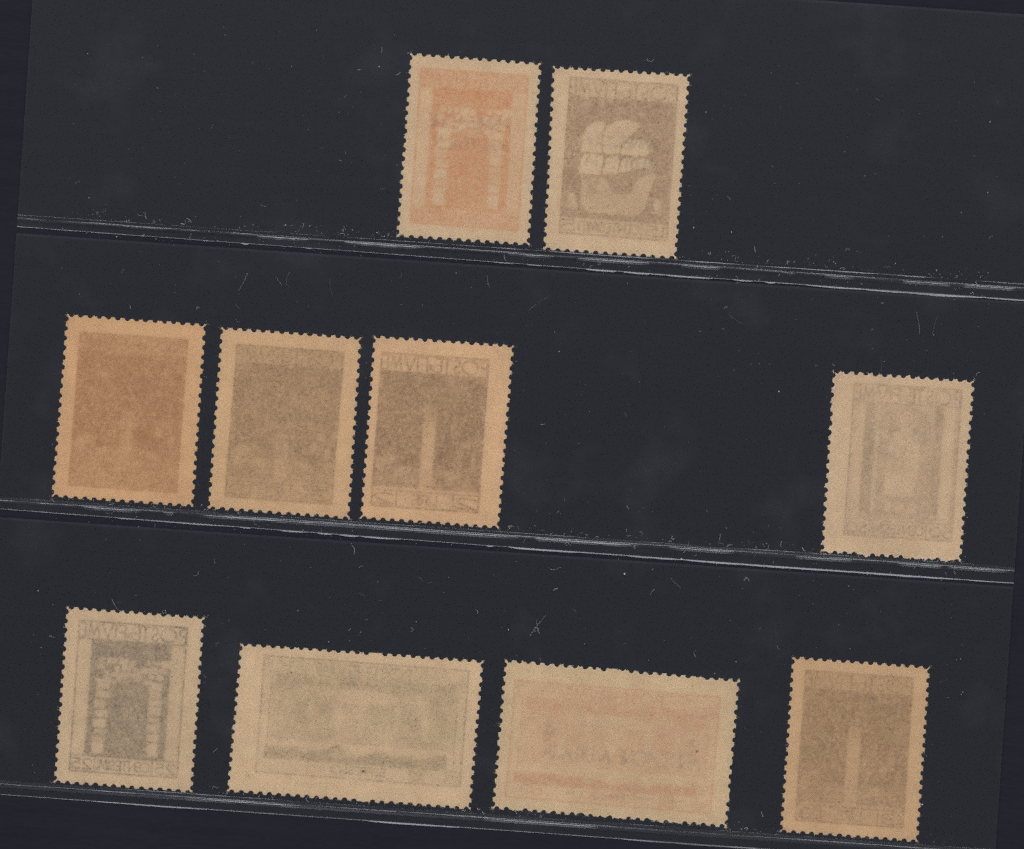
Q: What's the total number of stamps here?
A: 10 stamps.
